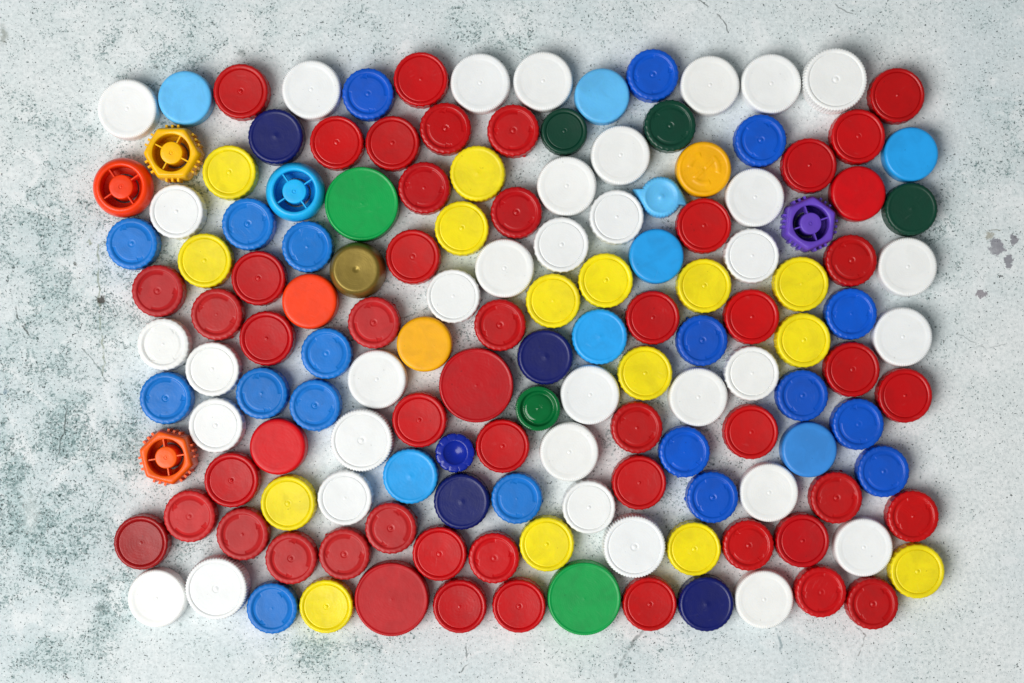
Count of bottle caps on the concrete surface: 148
